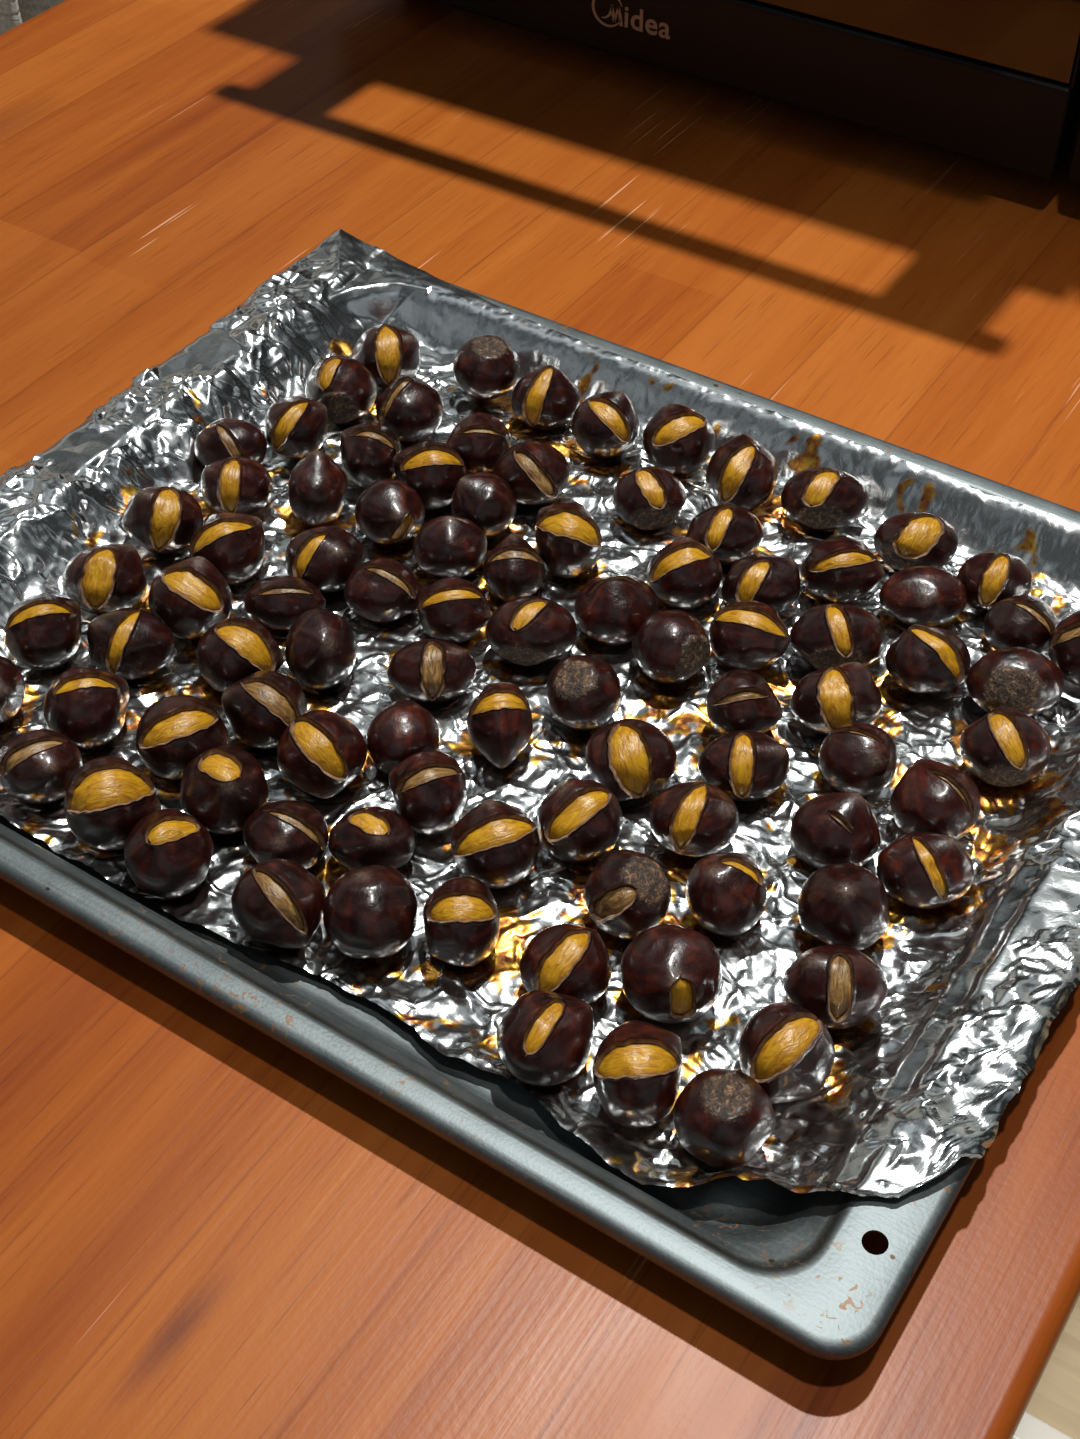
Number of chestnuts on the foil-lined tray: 92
